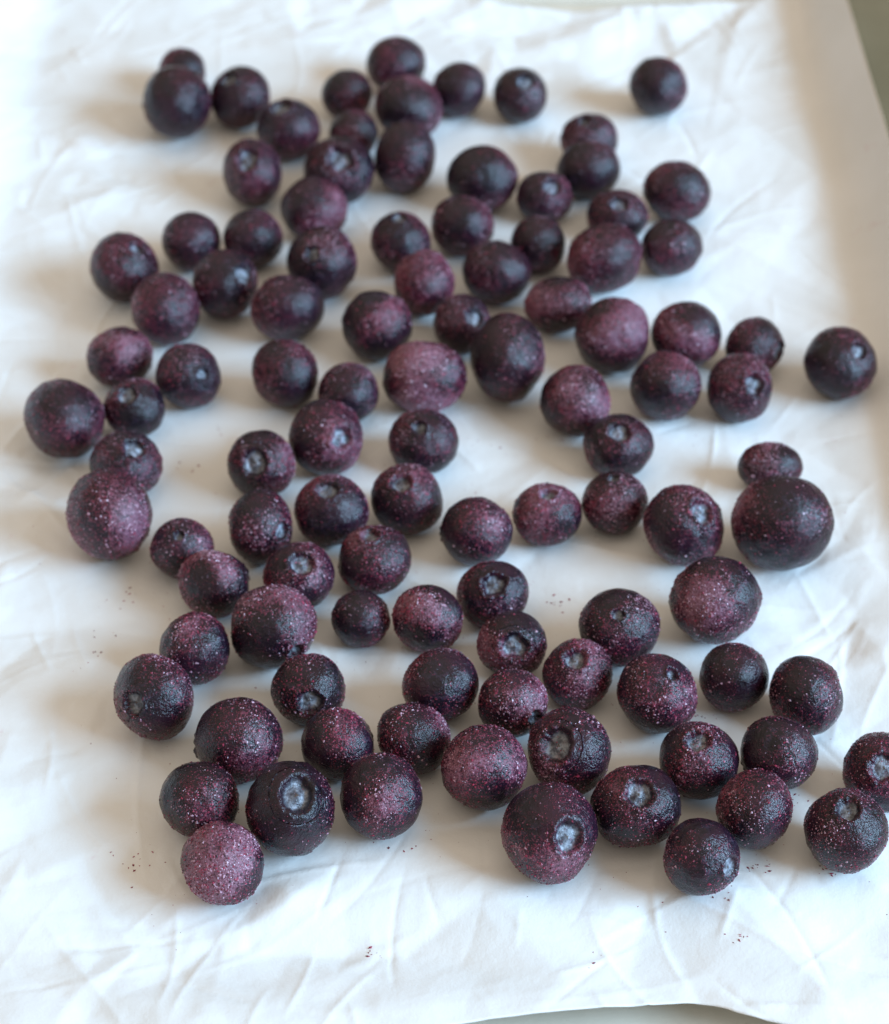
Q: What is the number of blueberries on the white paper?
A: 105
